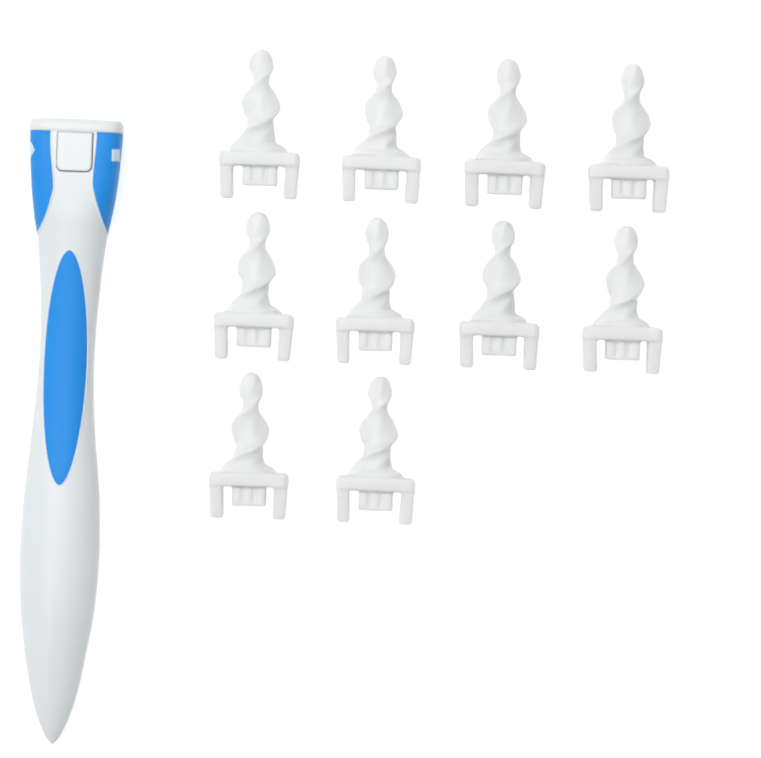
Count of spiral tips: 10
